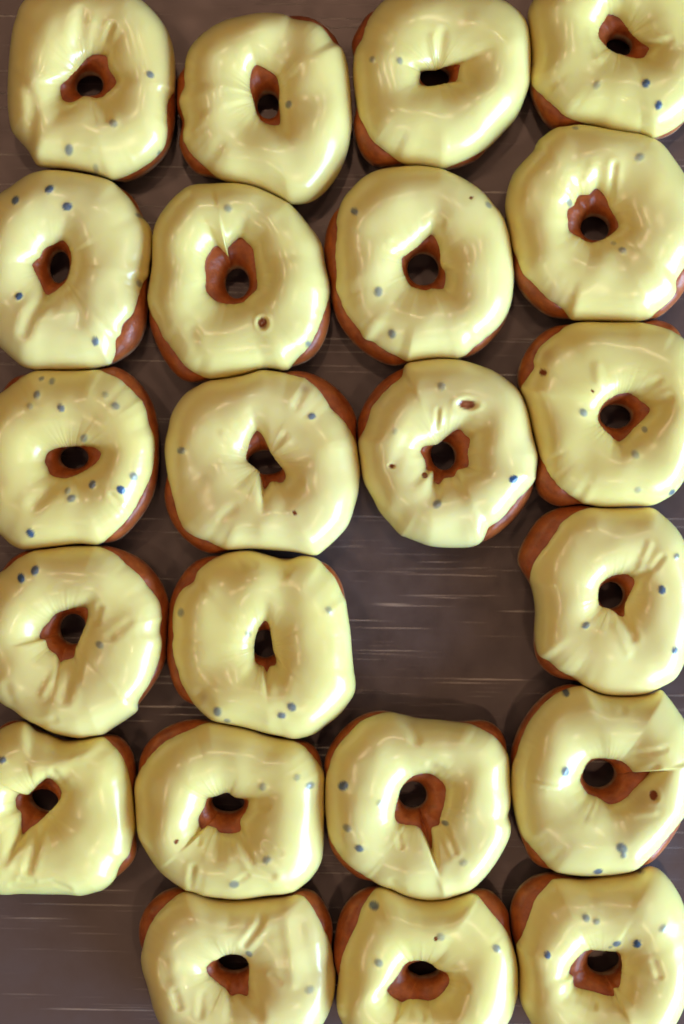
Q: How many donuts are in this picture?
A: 22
